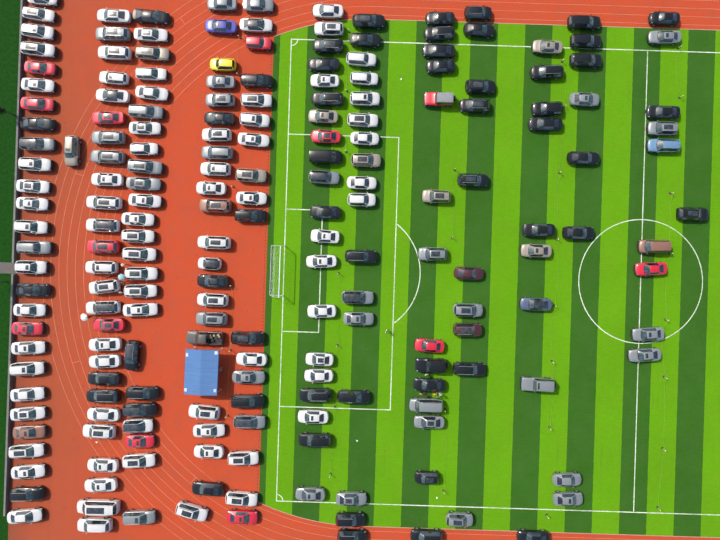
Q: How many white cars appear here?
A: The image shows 84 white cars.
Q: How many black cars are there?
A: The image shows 56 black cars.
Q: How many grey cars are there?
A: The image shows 35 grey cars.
